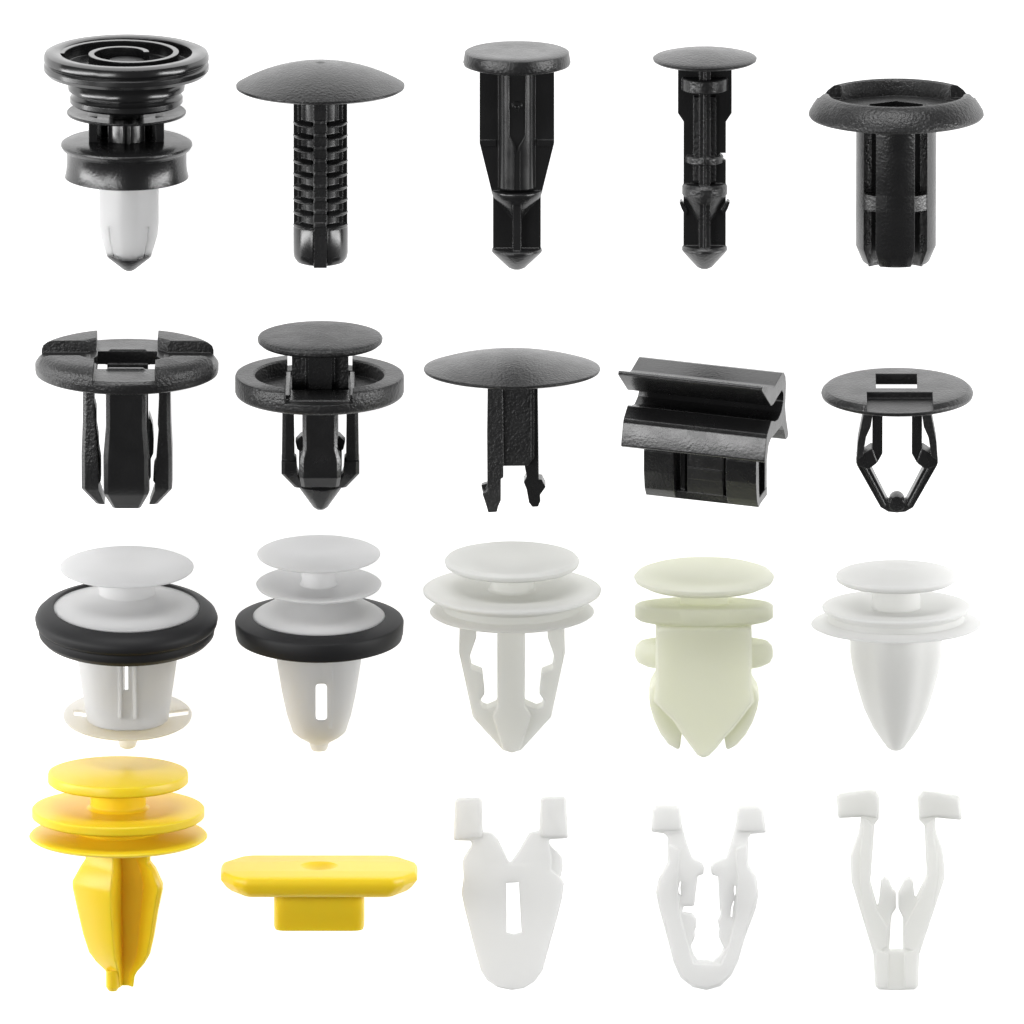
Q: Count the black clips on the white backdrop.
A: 10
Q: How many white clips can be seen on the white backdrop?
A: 8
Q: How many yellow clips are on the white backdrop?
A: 2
